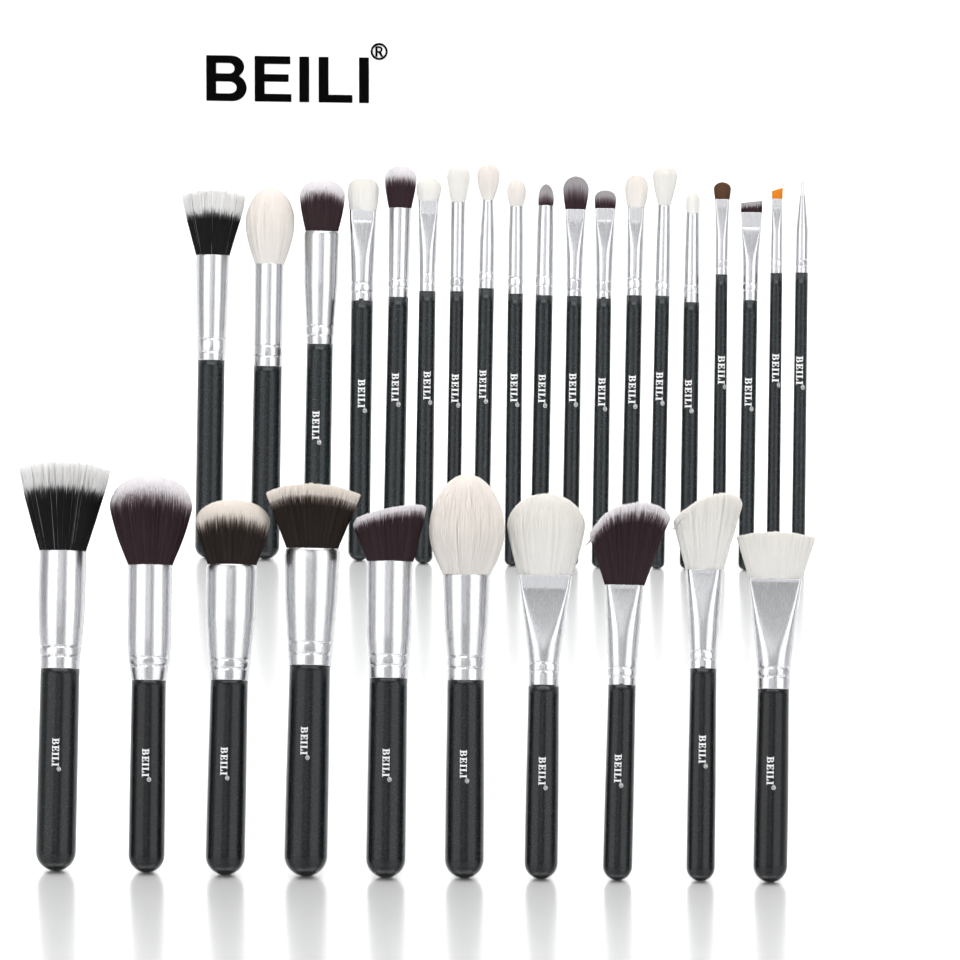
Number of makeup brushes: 29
